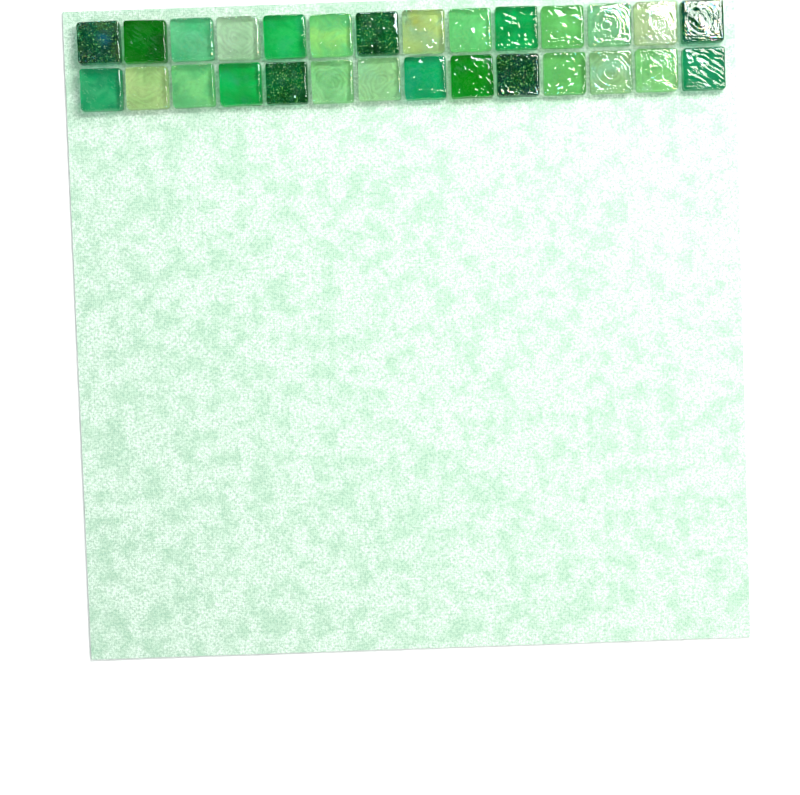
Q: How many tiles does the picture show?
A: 28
